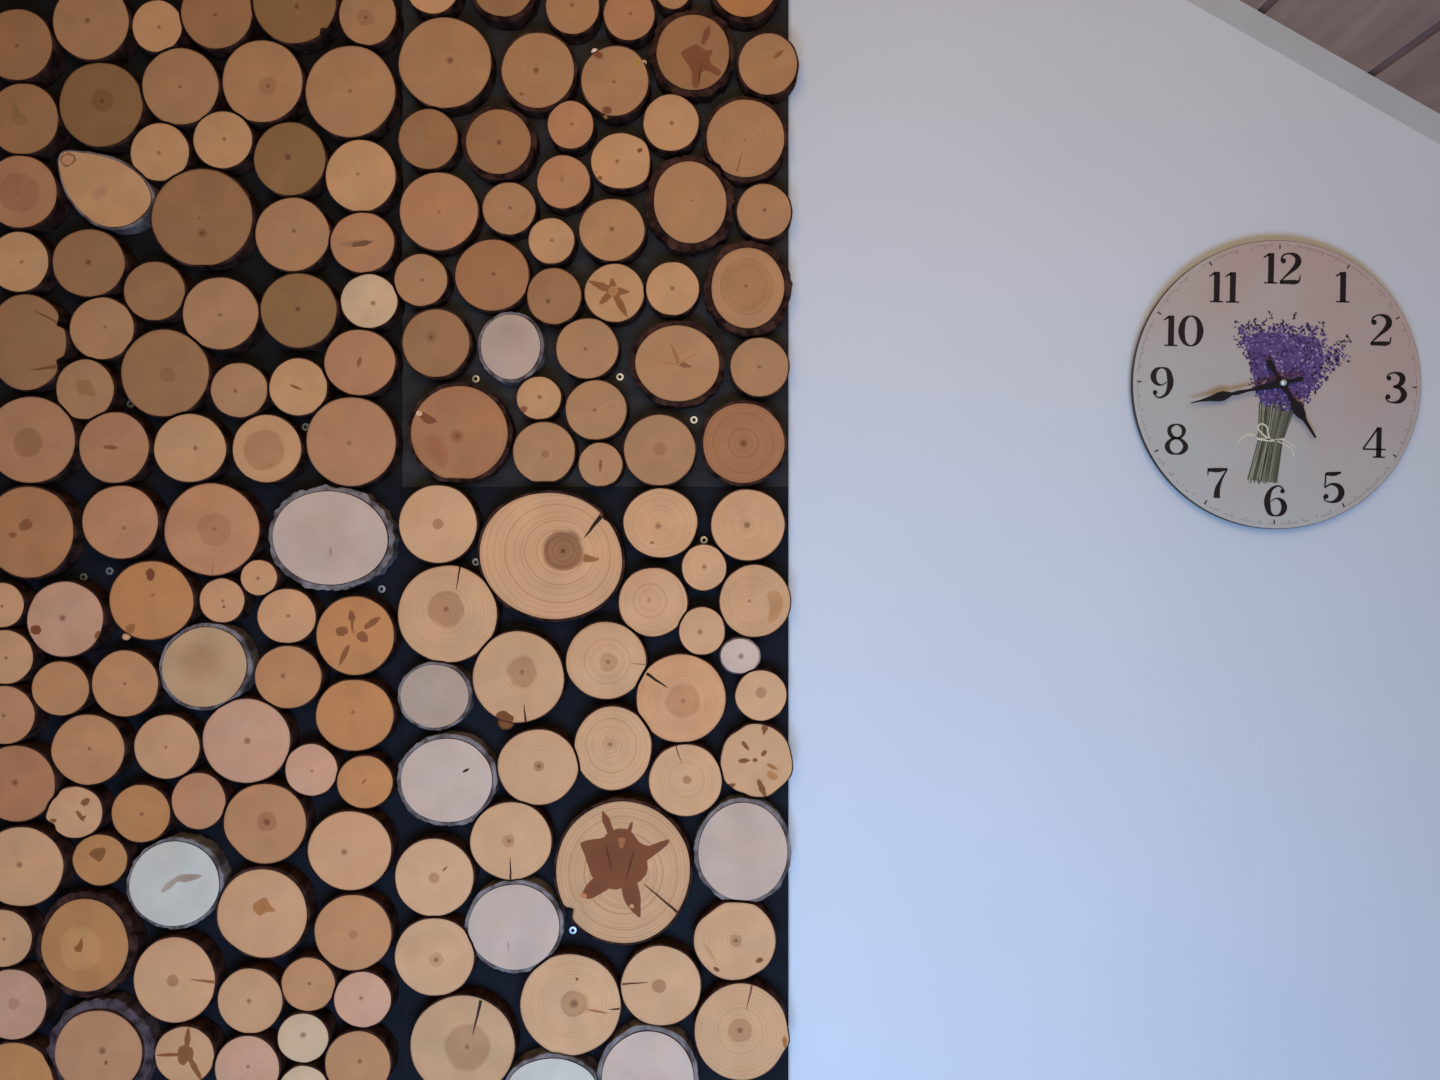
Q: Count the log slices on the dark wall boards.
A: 161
